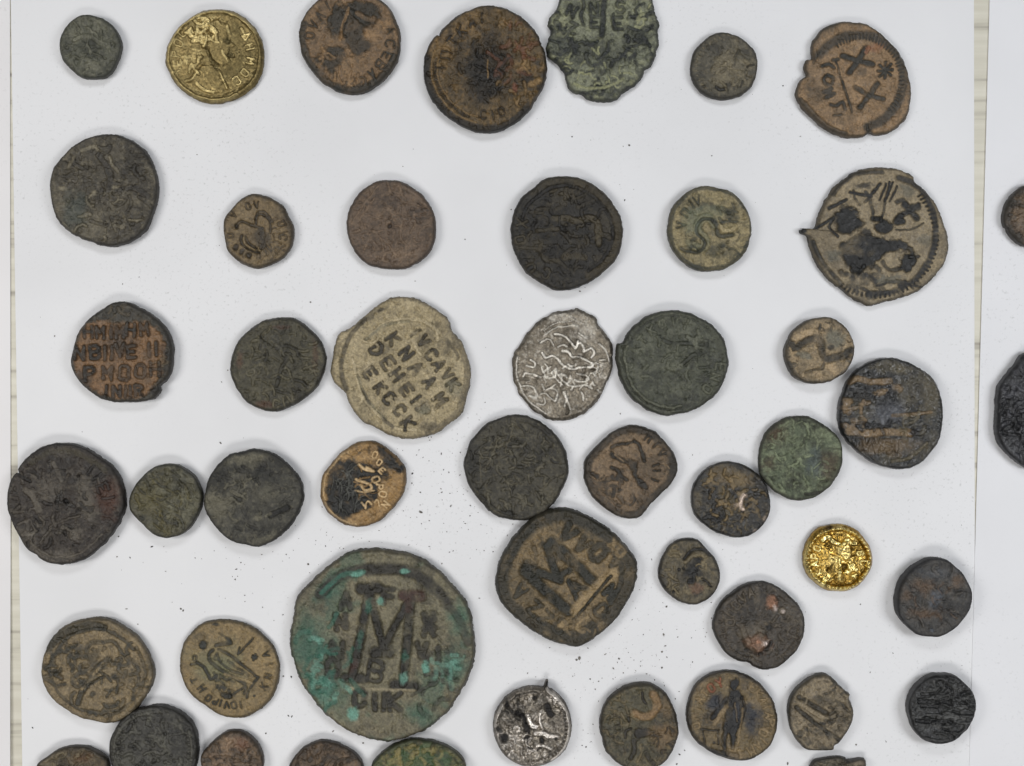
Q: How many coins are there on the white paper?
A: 49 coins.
